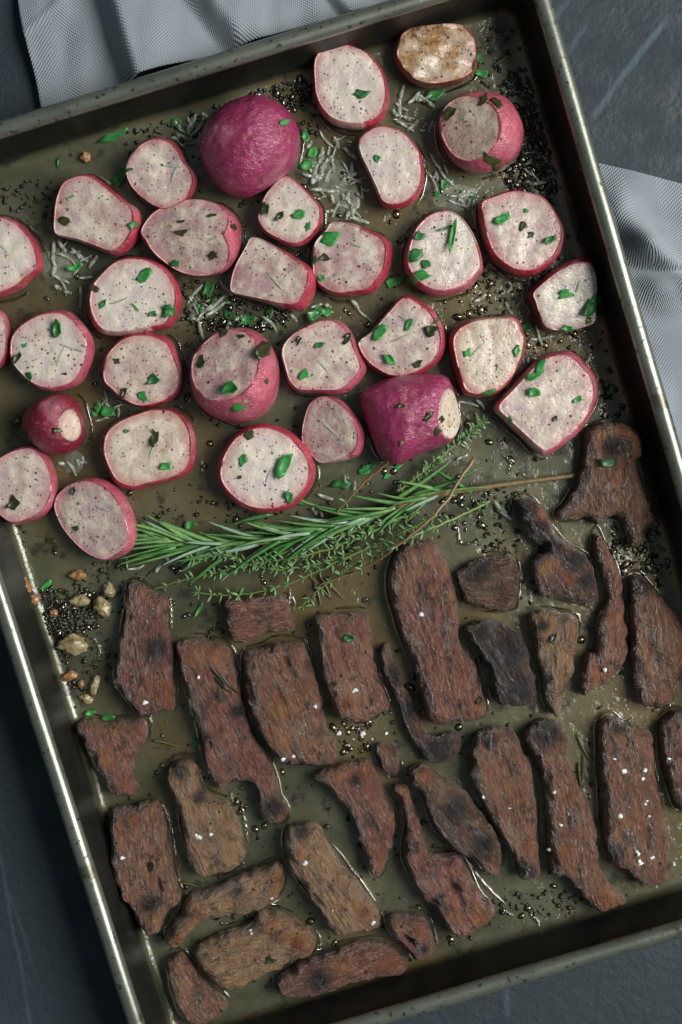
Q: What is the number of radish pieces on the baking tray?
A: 31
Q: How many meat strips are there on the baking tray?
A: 31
